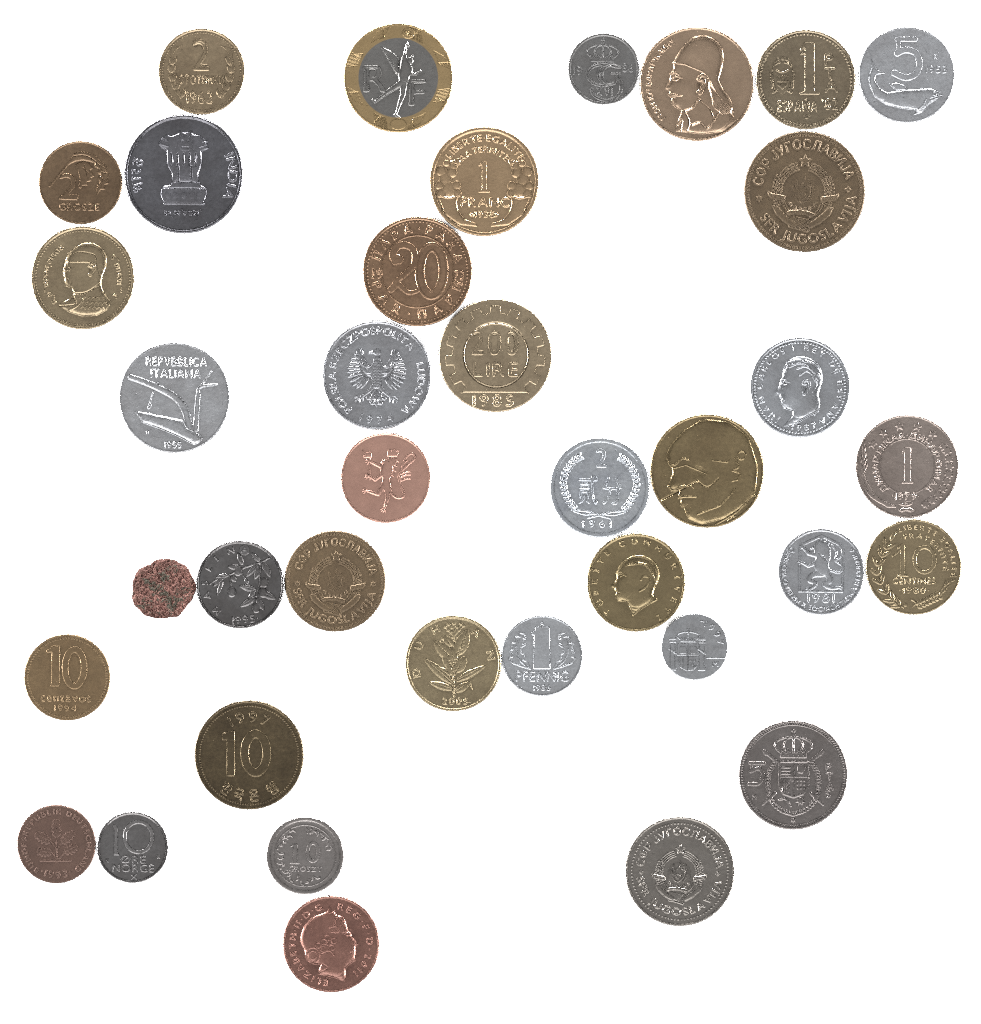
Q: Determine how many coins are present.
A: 37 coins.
